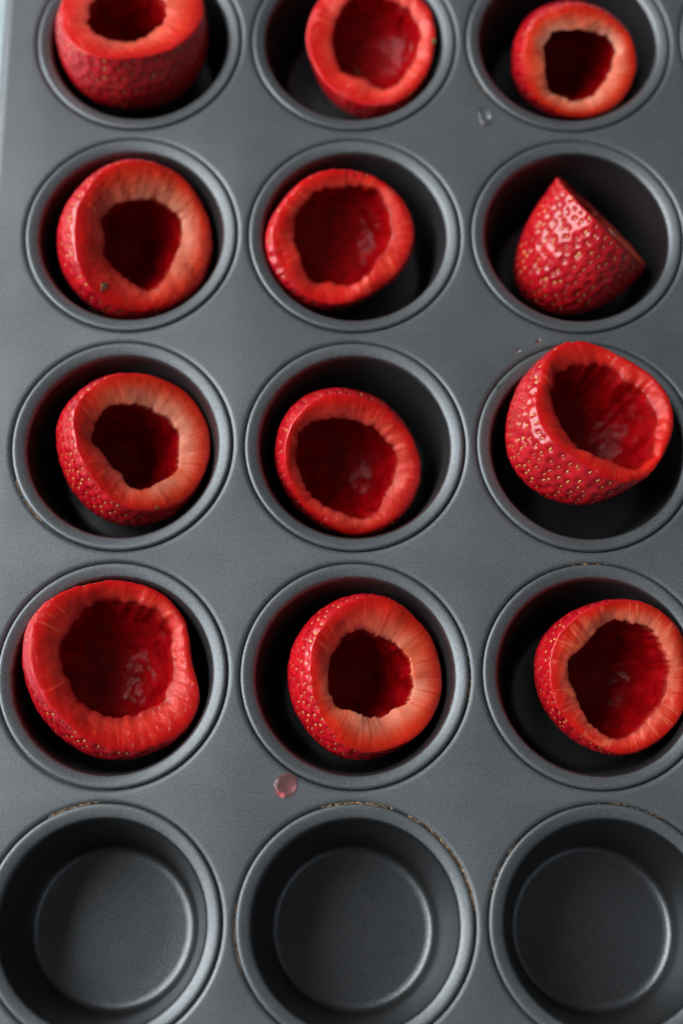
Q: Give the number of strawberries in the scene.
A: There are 12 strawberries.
